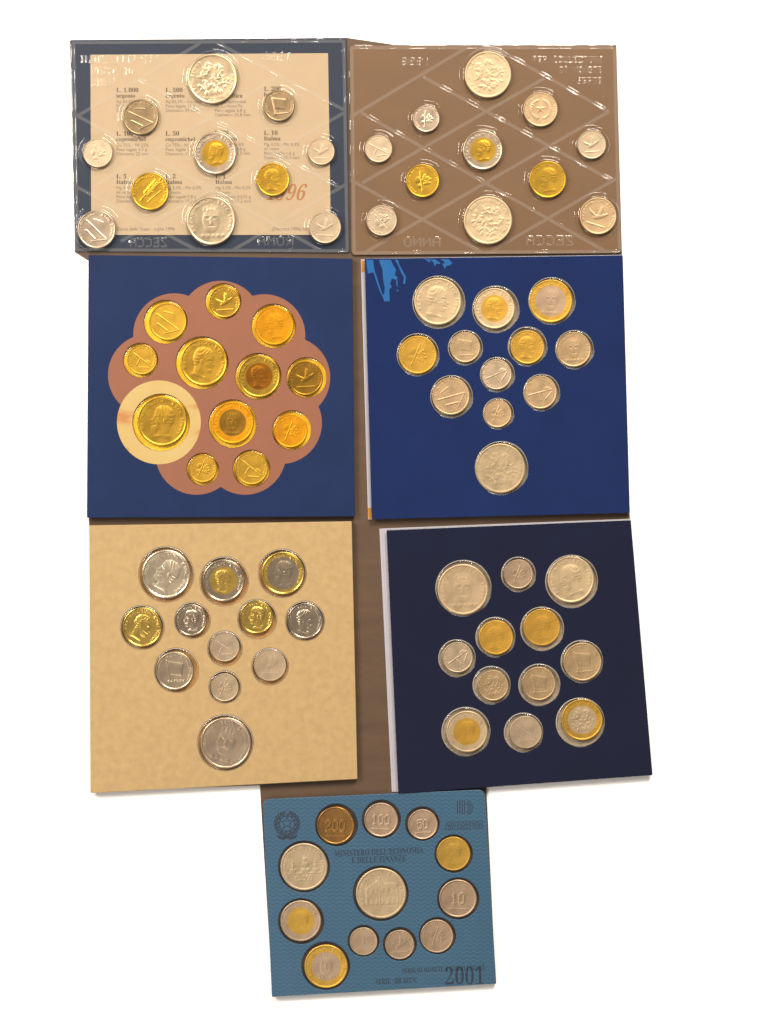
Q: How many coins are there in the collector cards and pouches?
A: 82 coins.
